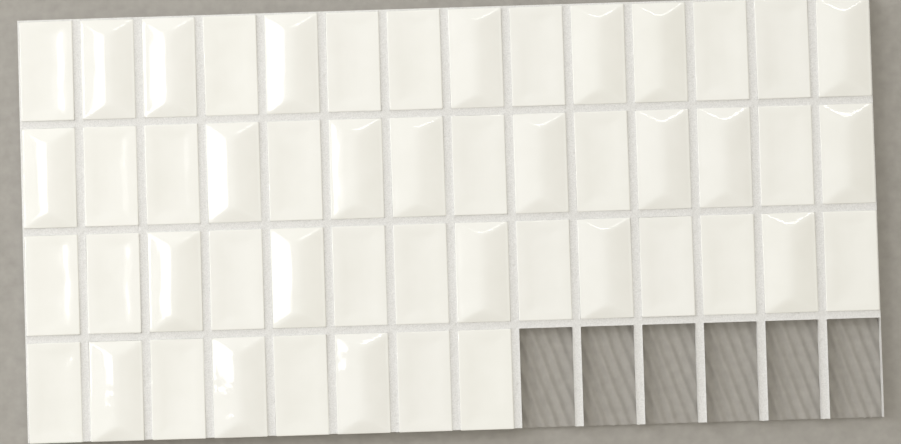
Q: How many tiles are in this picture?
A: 50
